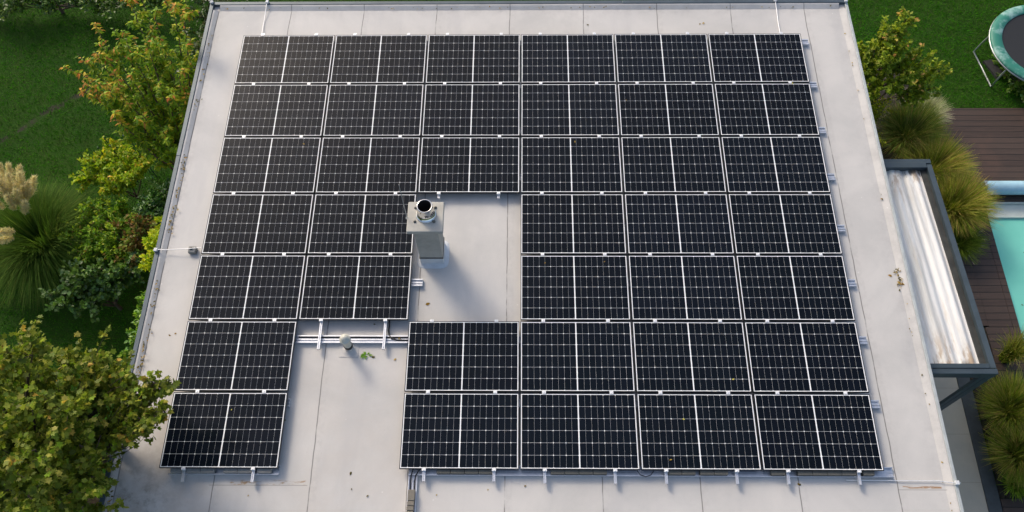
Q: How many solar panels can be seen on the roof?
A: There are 38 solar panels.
